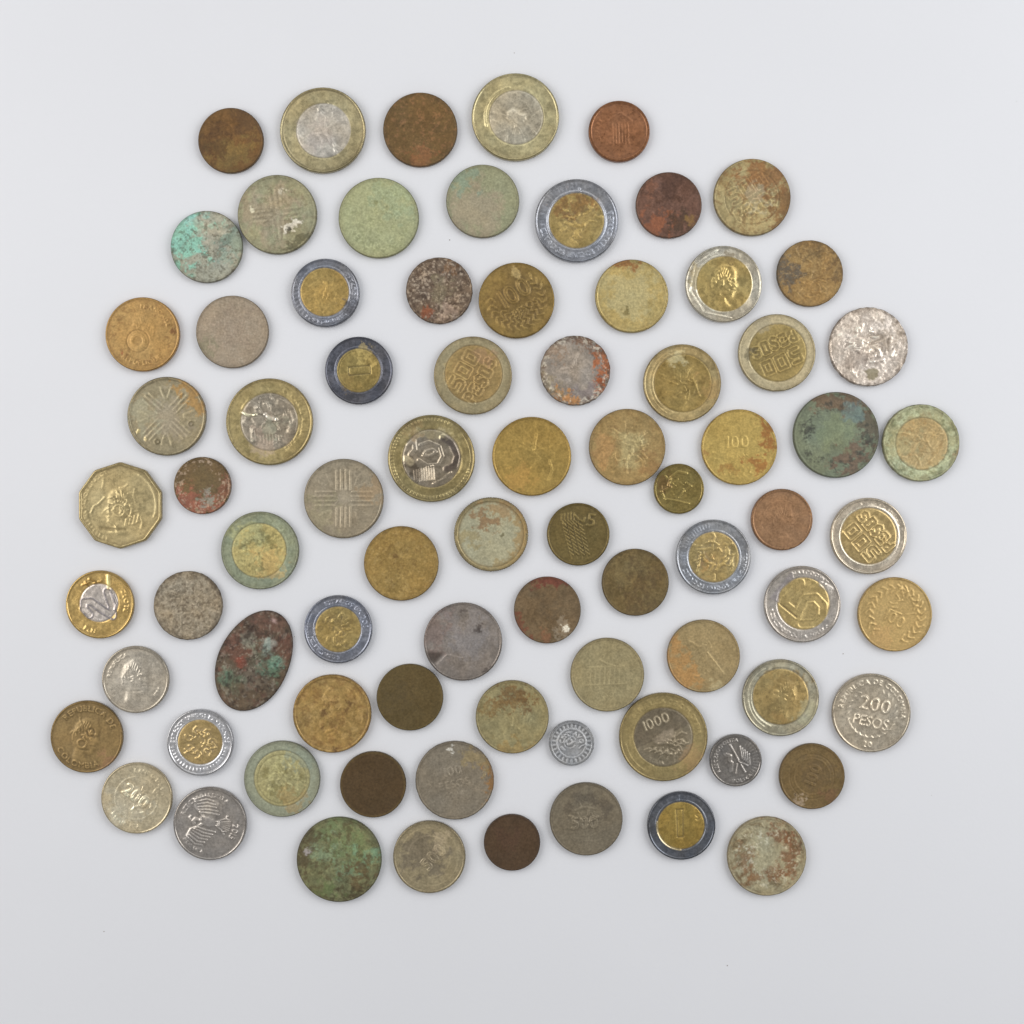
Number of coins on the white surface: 79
